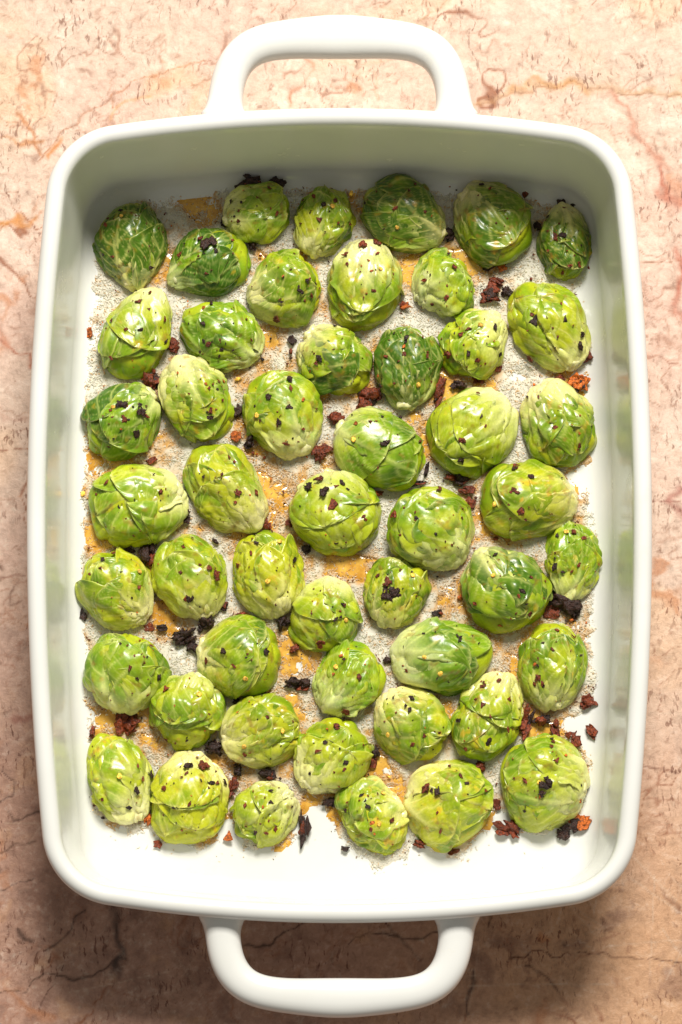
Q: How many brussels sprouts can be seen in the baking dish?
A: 50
